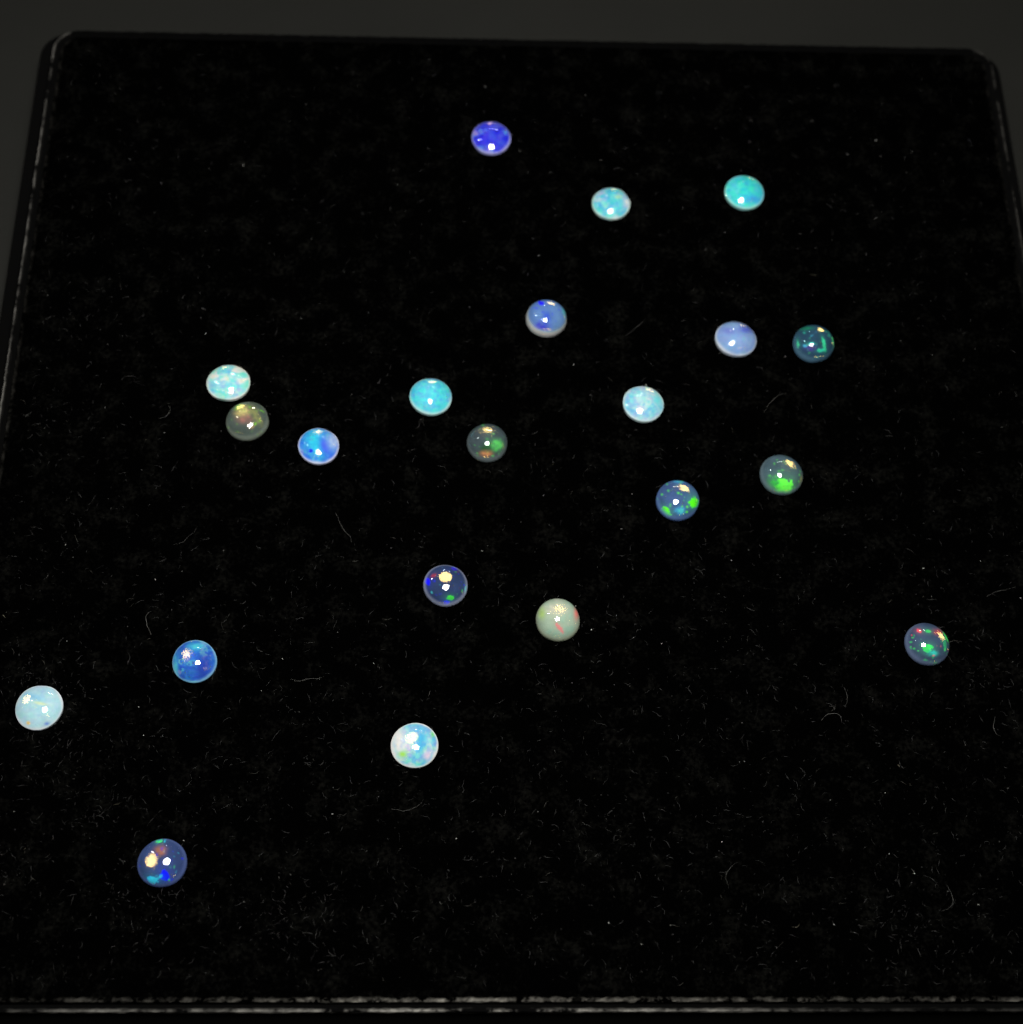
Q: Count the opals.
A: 21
